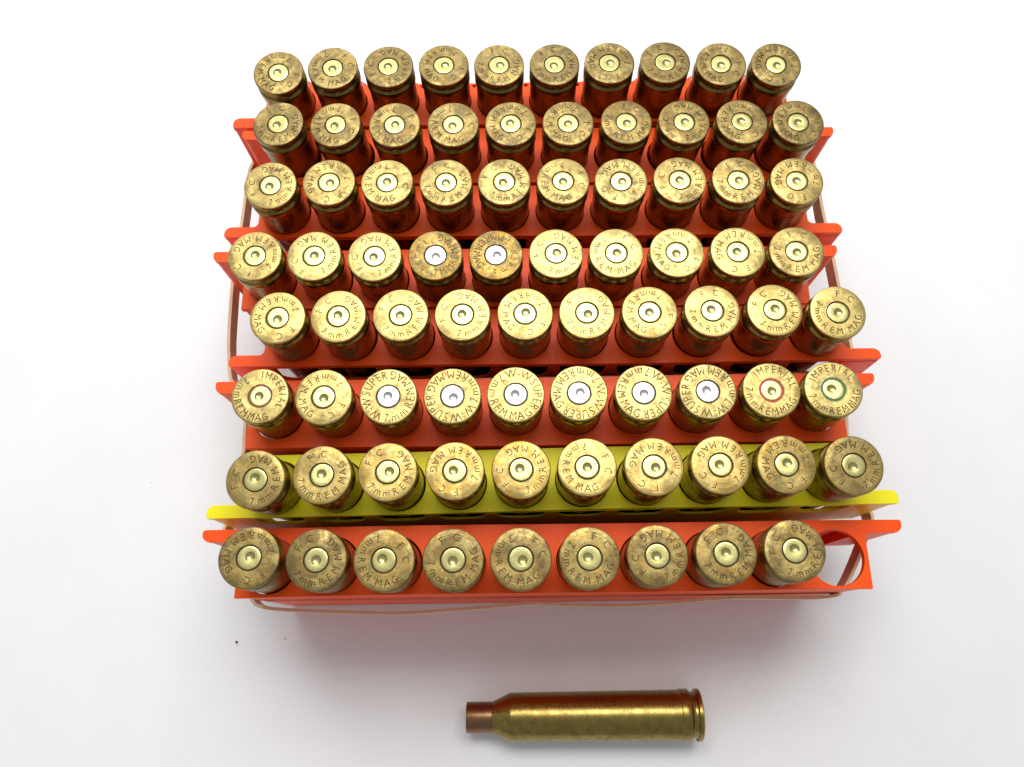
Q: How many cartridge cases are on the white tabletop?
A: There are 80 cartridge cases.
